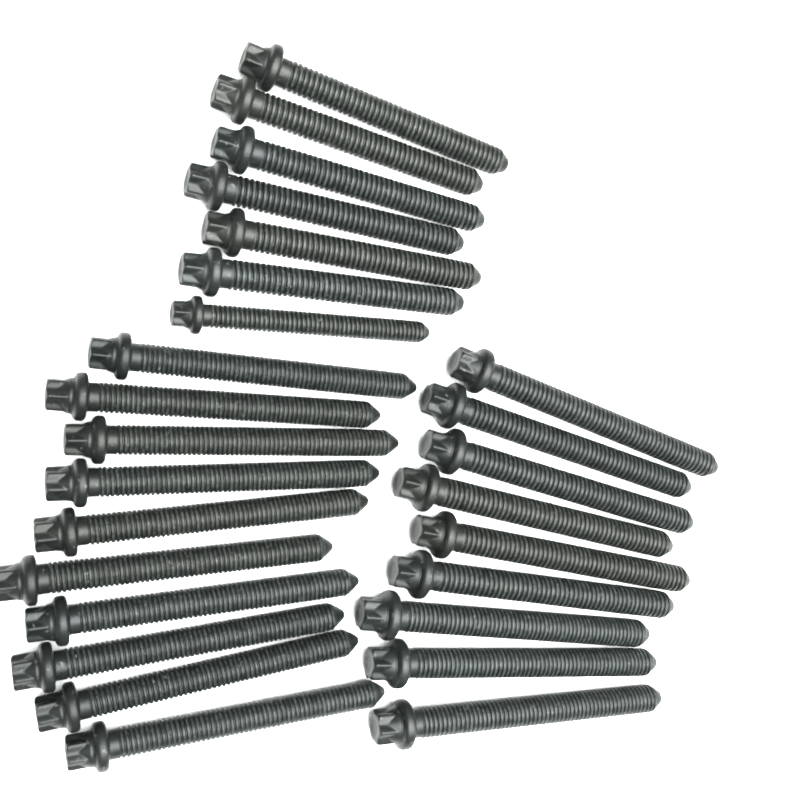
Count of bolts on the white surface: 26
